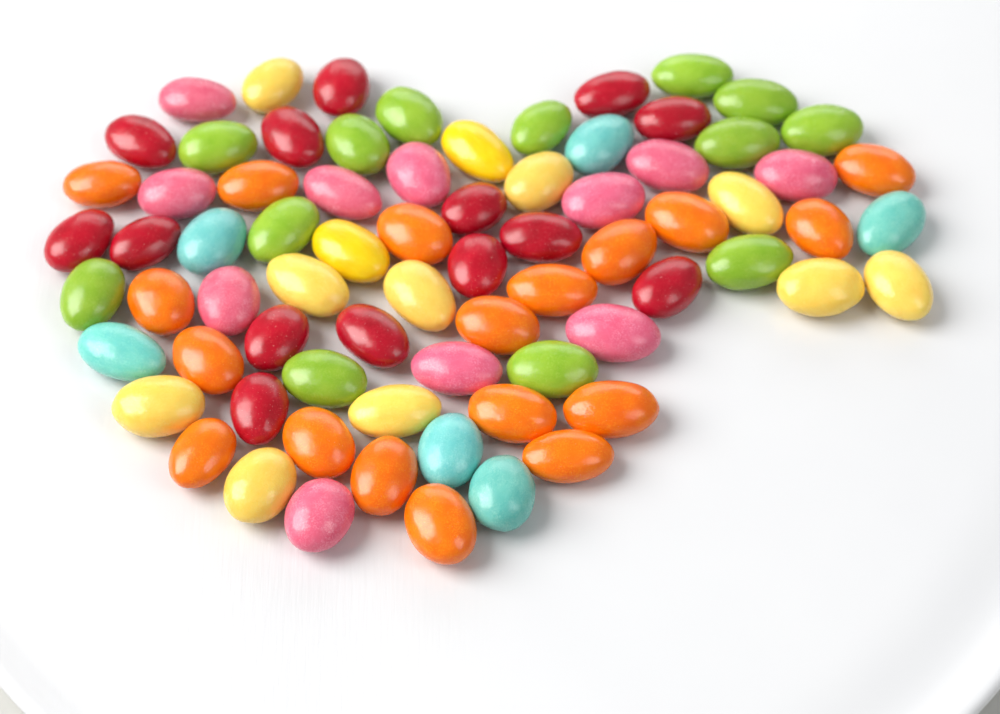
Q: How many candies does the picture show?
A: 74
